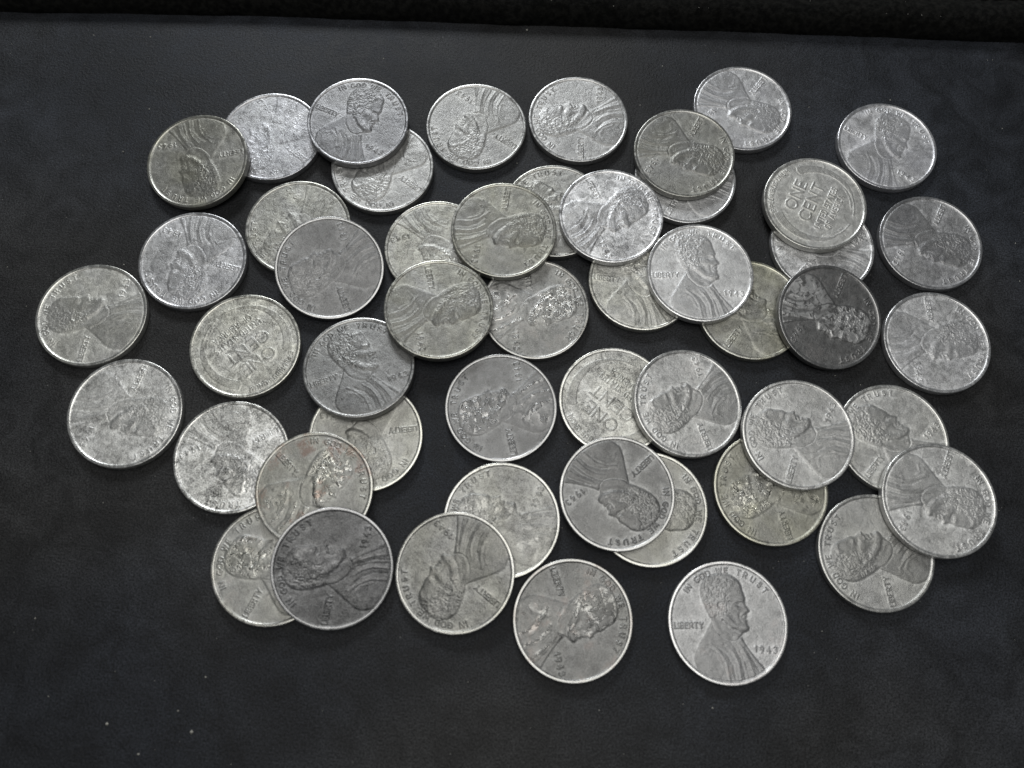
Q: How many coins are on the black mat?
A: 50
